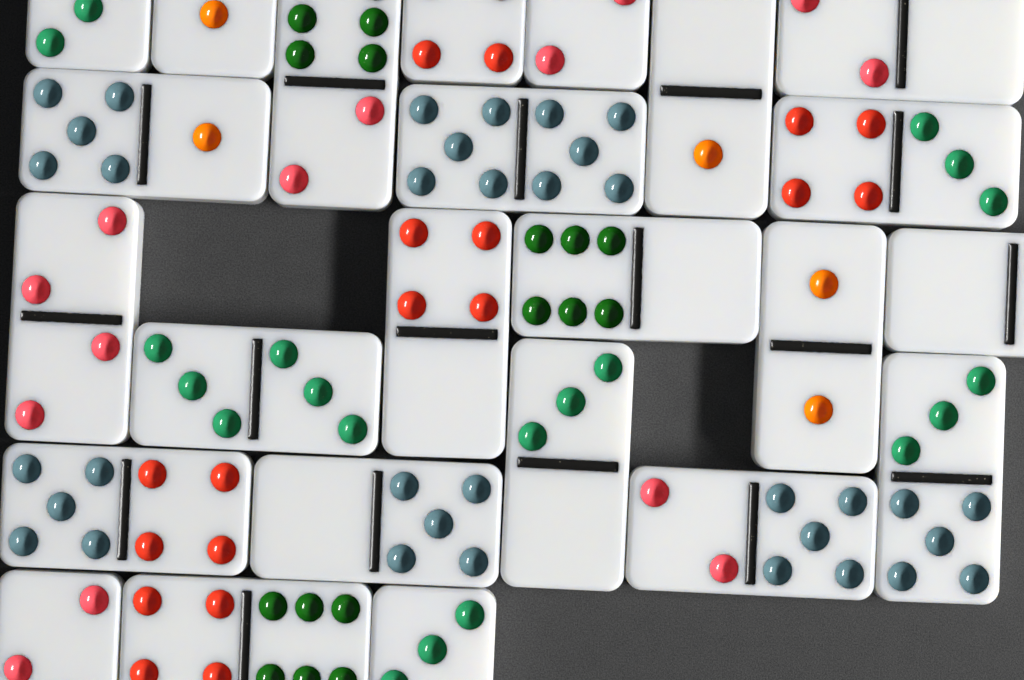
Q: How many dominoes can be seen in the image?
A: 24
